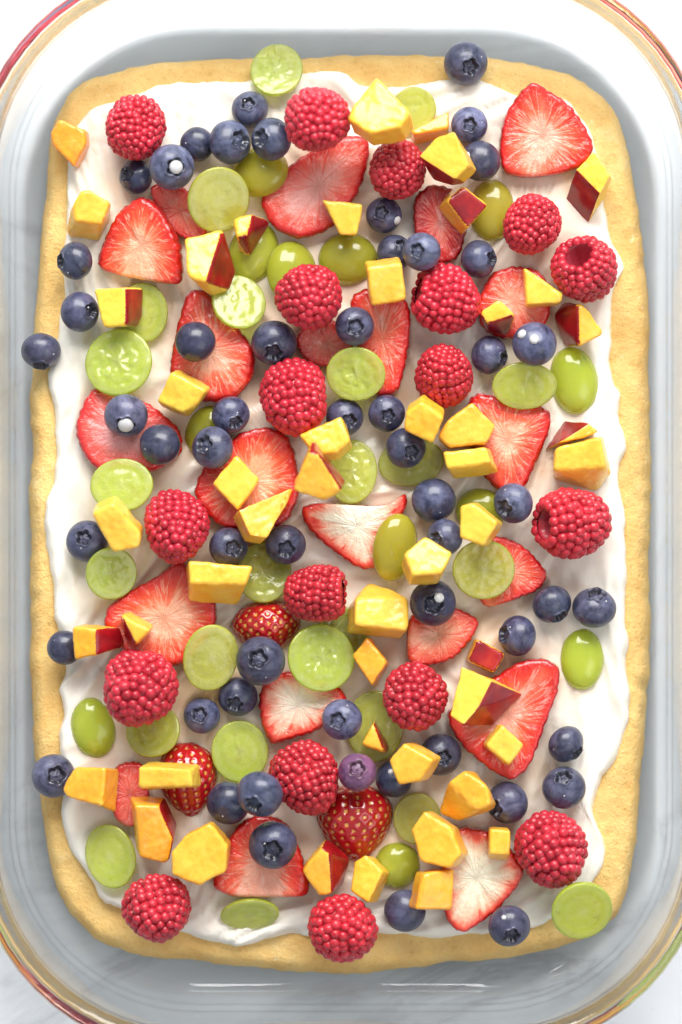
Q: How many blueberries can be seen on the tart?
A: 55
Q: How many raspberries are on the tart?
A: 18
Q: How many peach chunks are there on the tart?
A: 48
